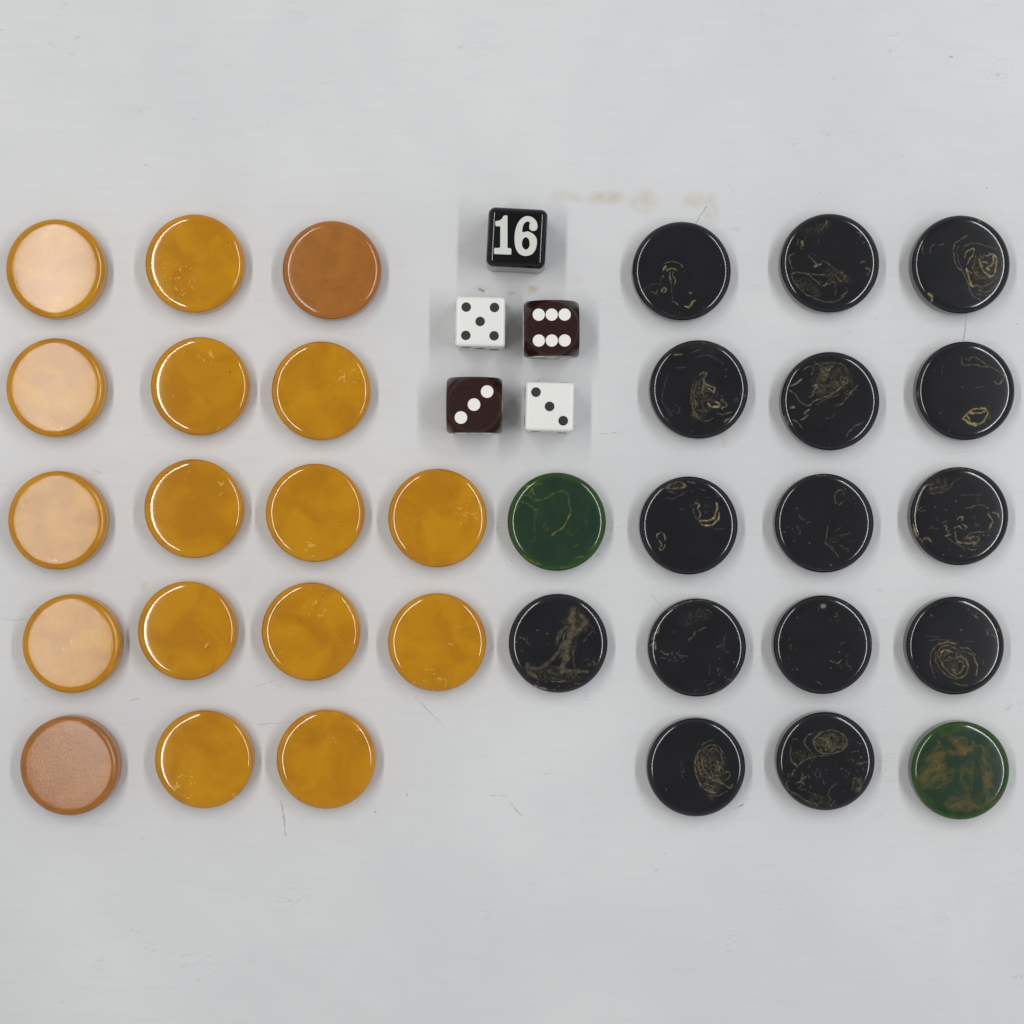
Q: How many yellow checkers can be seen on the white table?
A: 15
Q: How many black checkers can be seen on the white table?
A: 15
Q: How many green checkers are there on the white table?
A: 2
